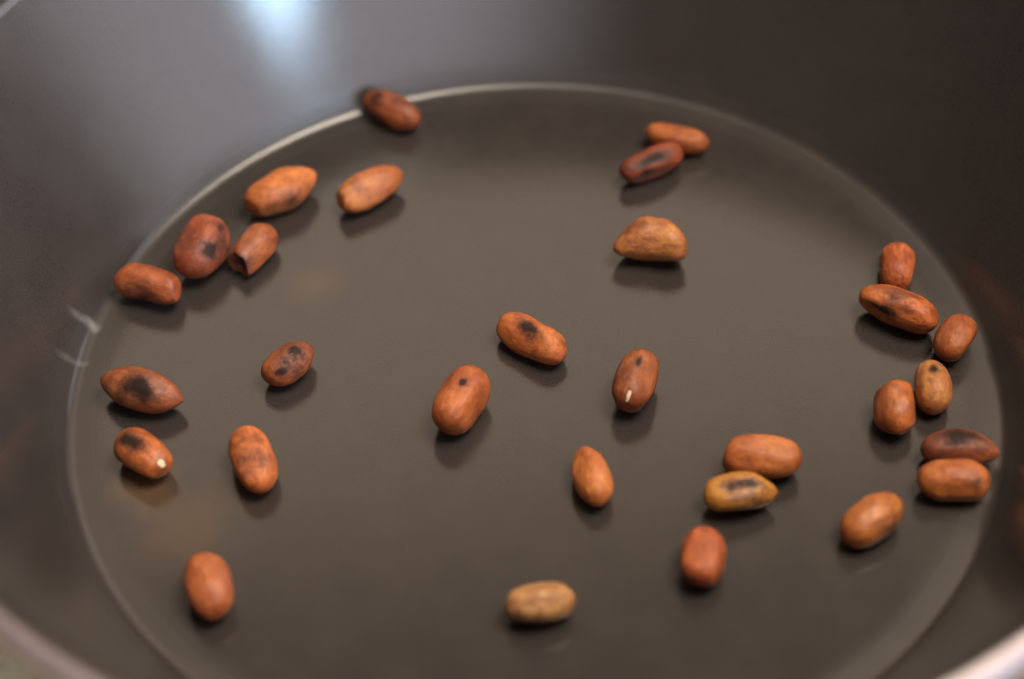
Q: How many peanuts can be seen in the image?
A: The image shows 30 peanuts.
